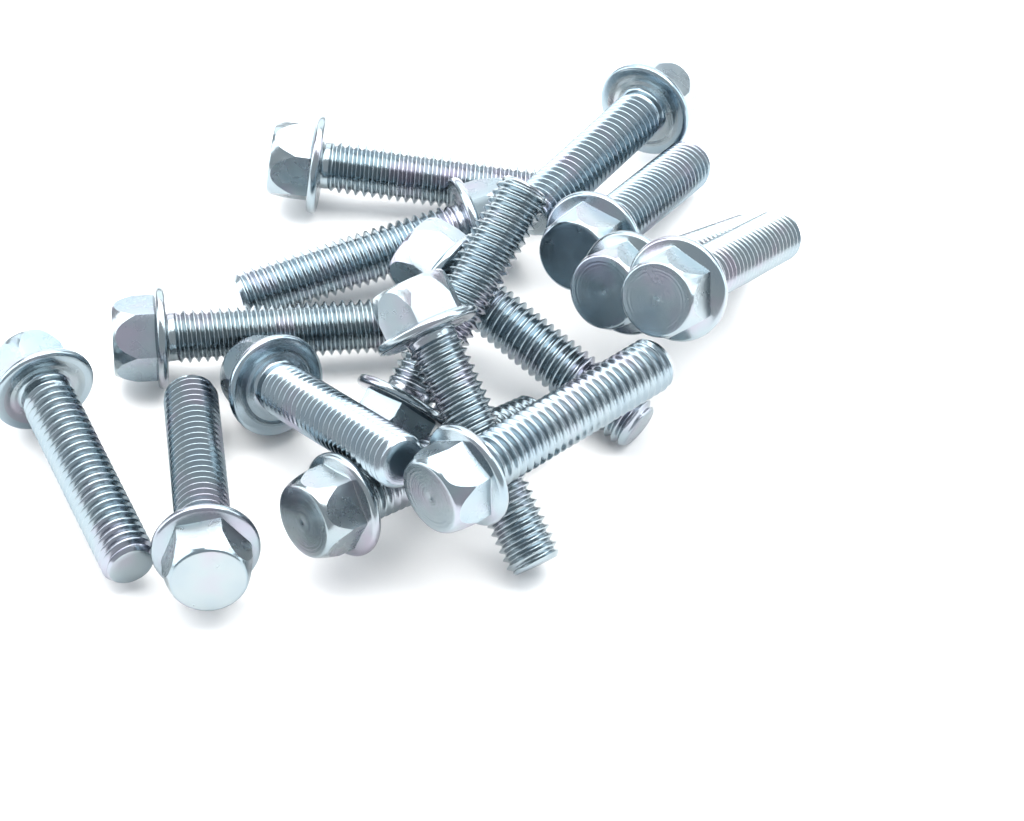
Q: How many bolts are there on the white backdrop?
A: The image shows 15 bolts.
